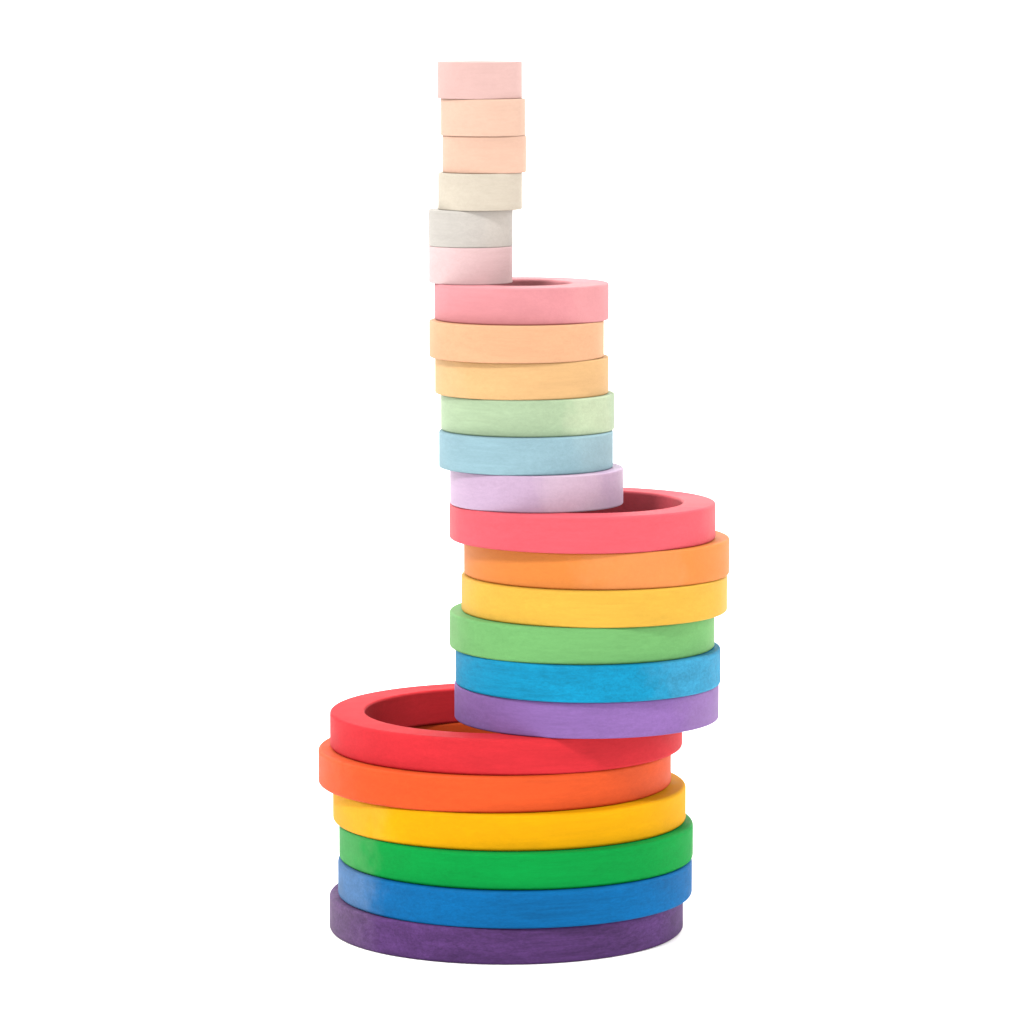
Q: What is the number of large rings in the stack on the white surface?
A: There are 6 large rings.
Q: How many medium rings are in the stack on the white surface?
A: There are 6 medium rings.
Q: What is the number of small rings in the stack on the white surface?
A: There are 6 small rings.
